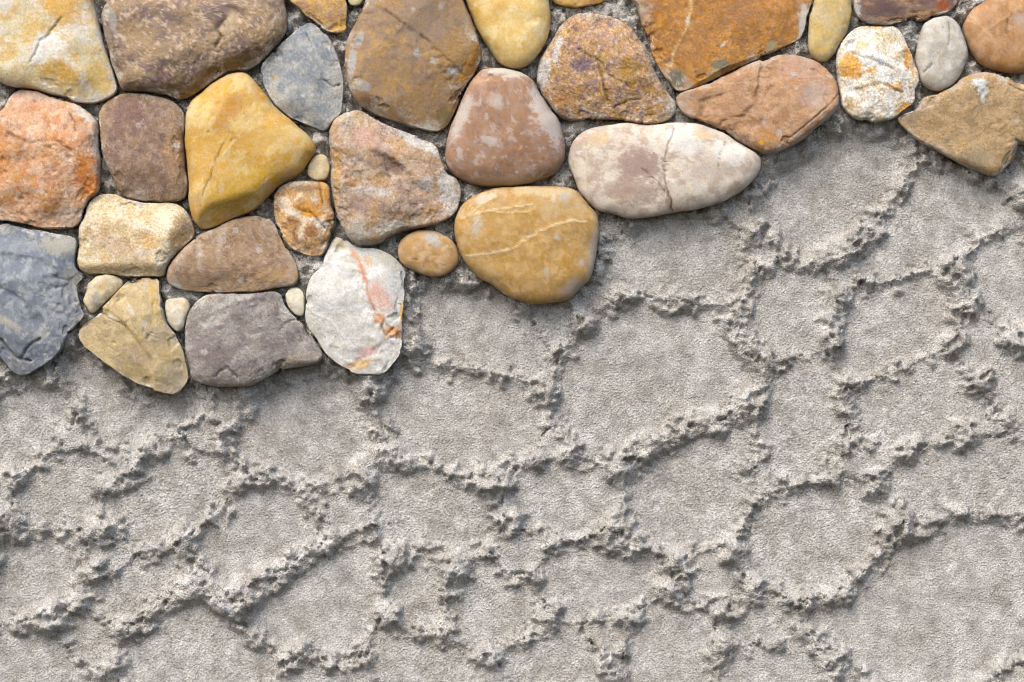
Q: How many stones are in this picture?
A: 36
